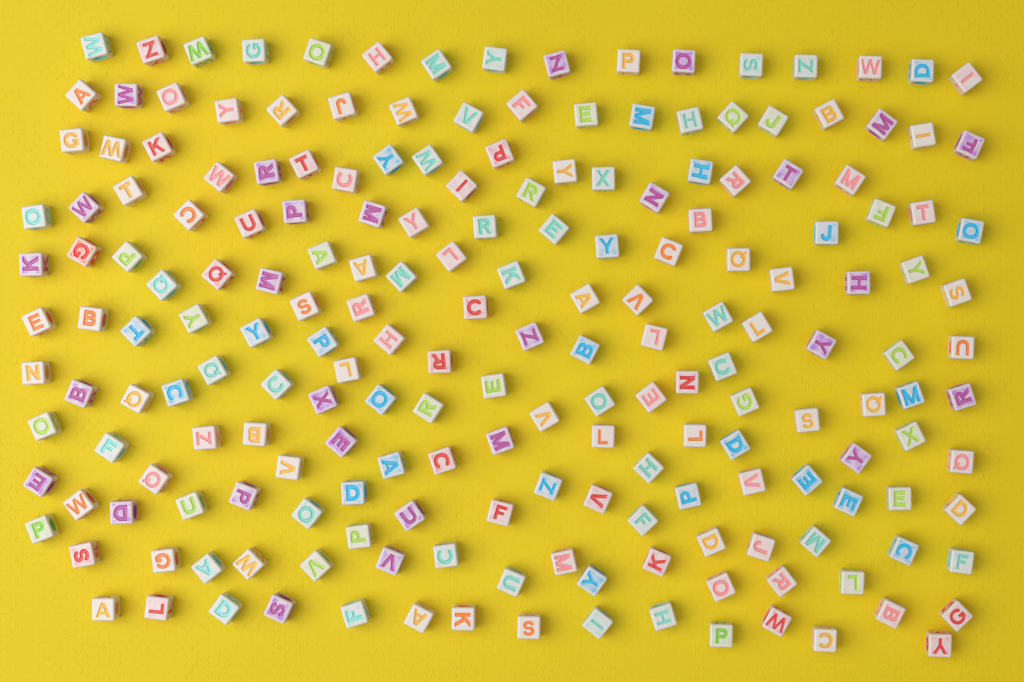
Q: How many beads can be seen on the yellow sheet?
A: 200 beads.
